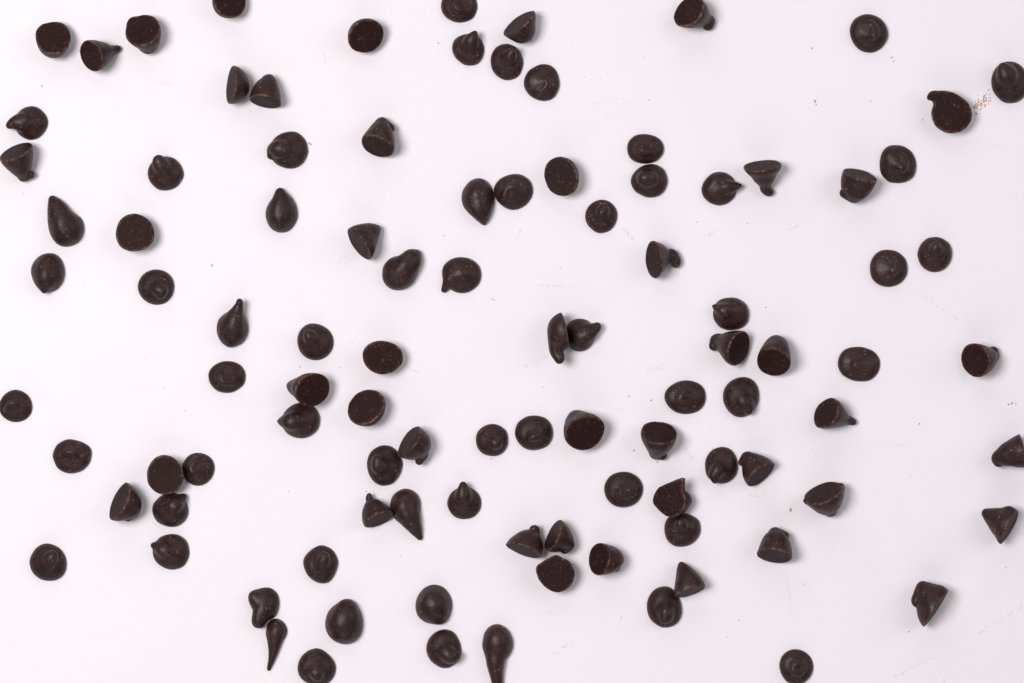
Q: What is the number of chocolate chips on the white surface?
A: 101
